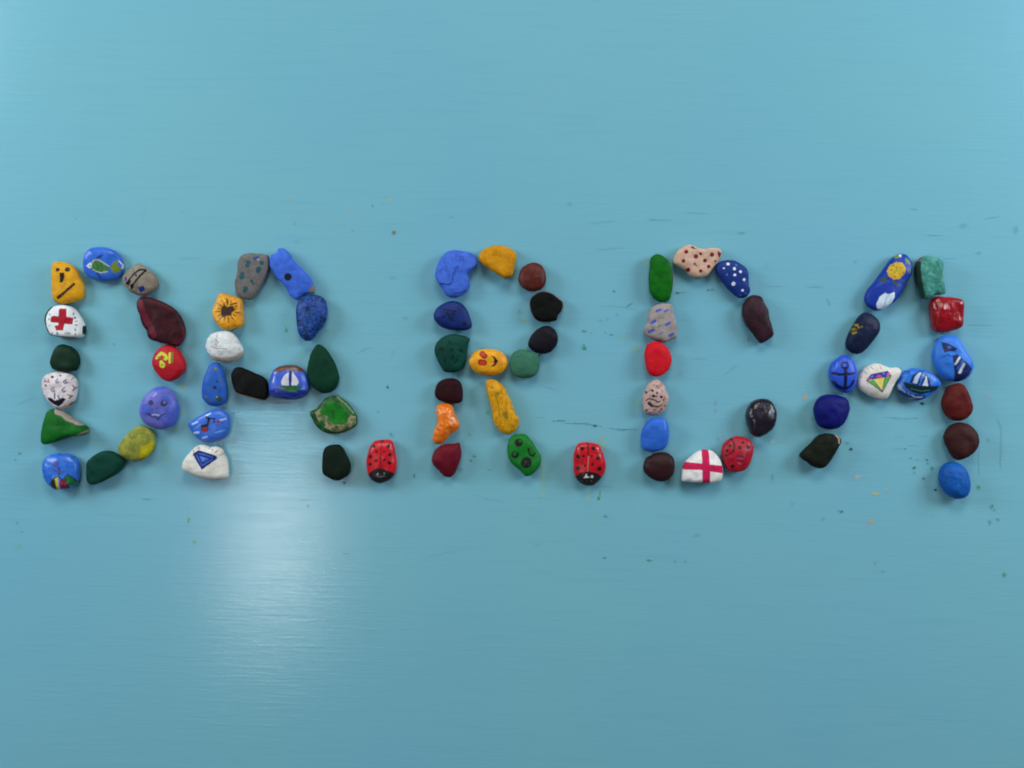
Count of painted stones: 67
